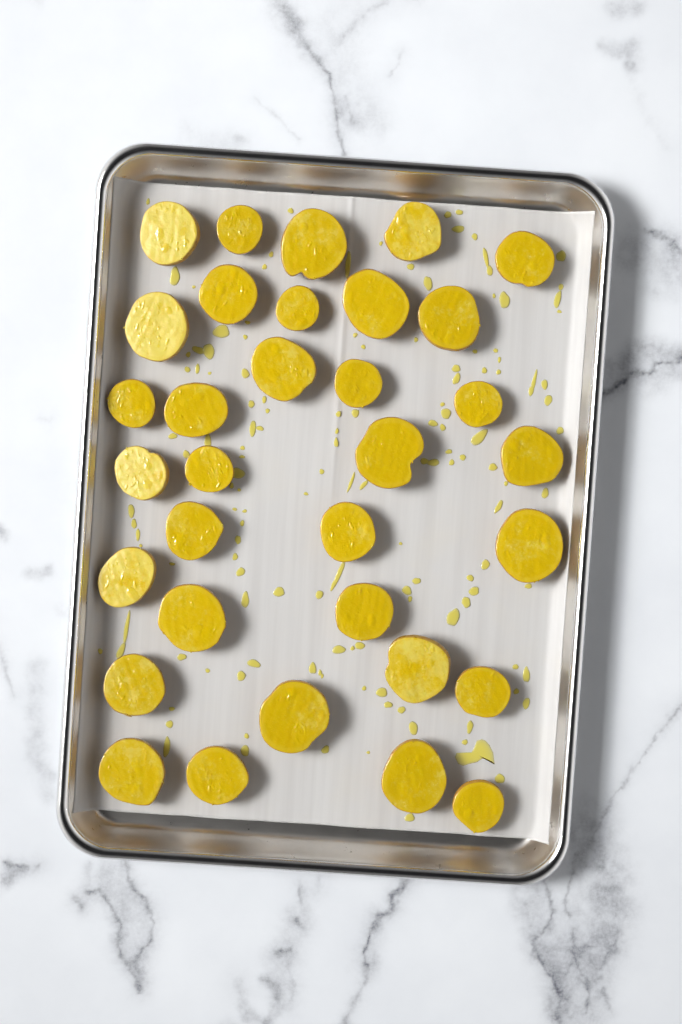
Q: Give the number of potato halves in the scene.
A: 33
